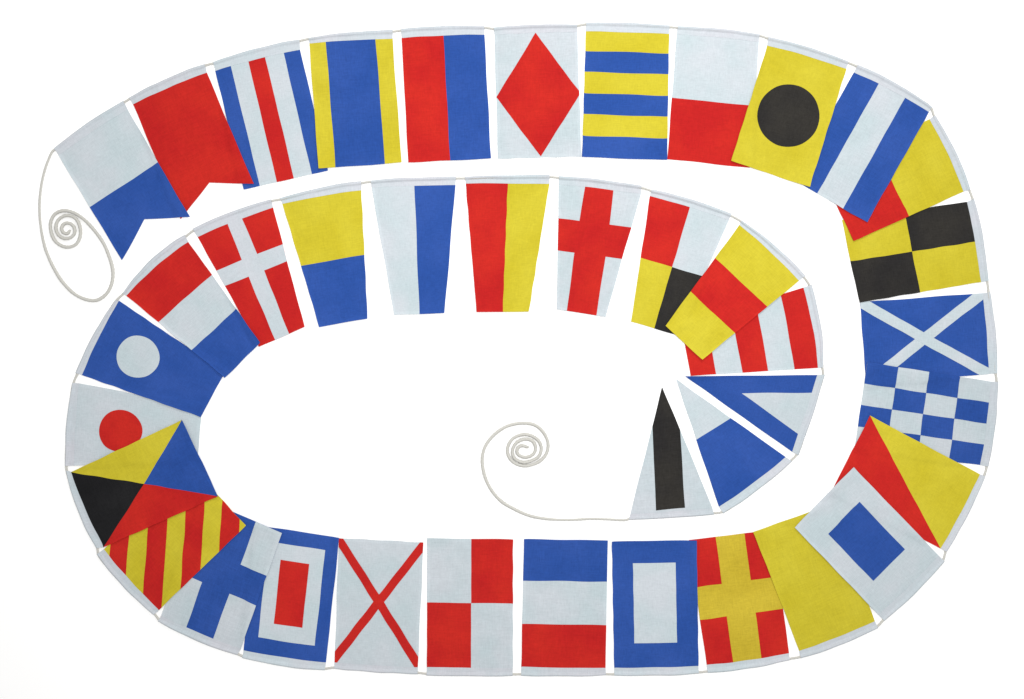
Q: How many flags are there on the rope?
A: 40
